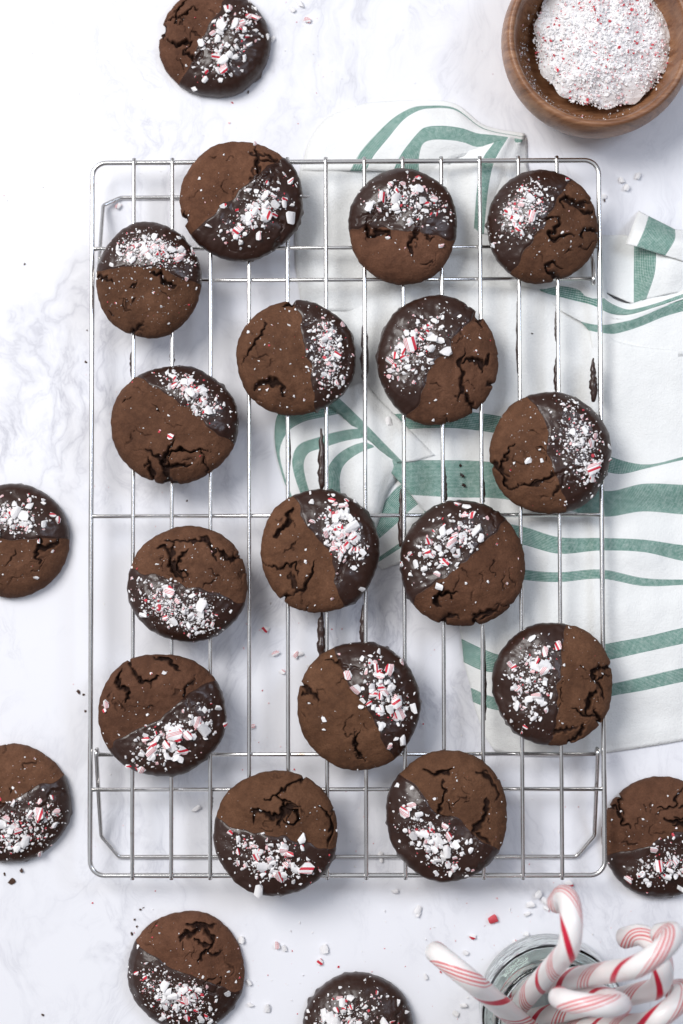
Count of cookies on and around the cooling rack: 22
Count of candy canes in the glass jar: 6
